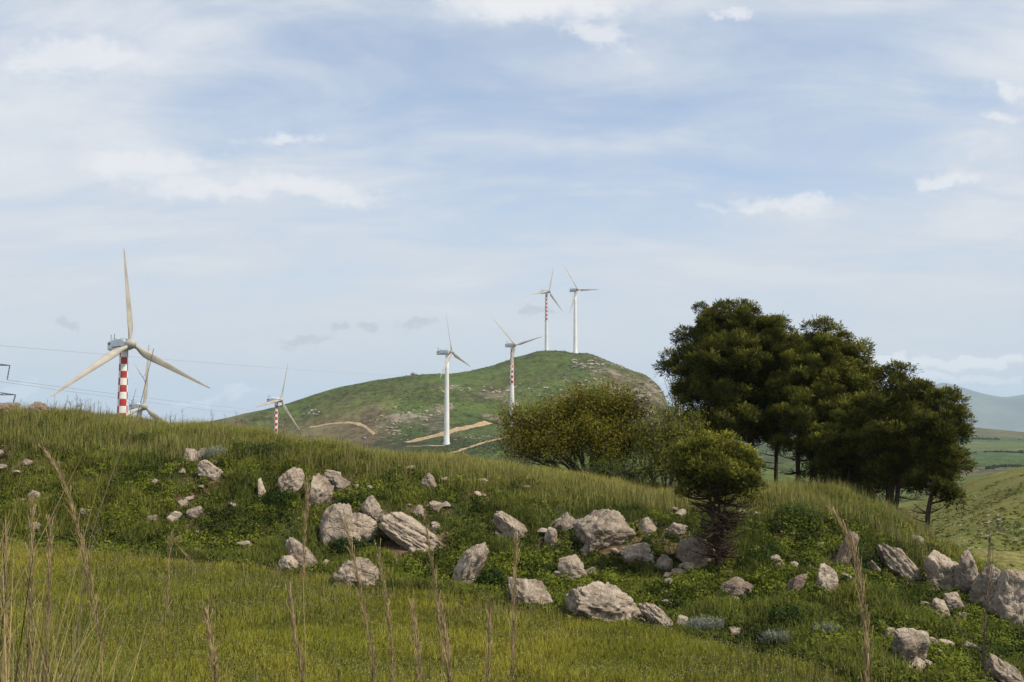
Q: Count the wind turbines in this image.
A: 7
